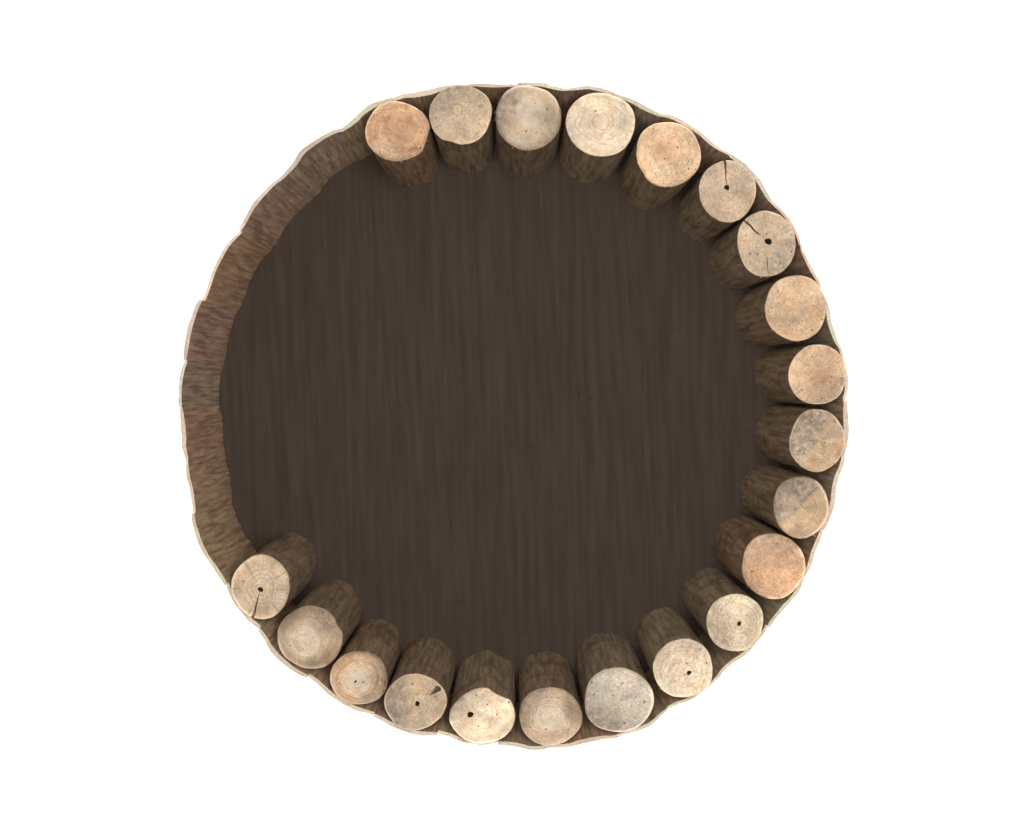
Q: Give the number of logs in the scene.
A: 21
